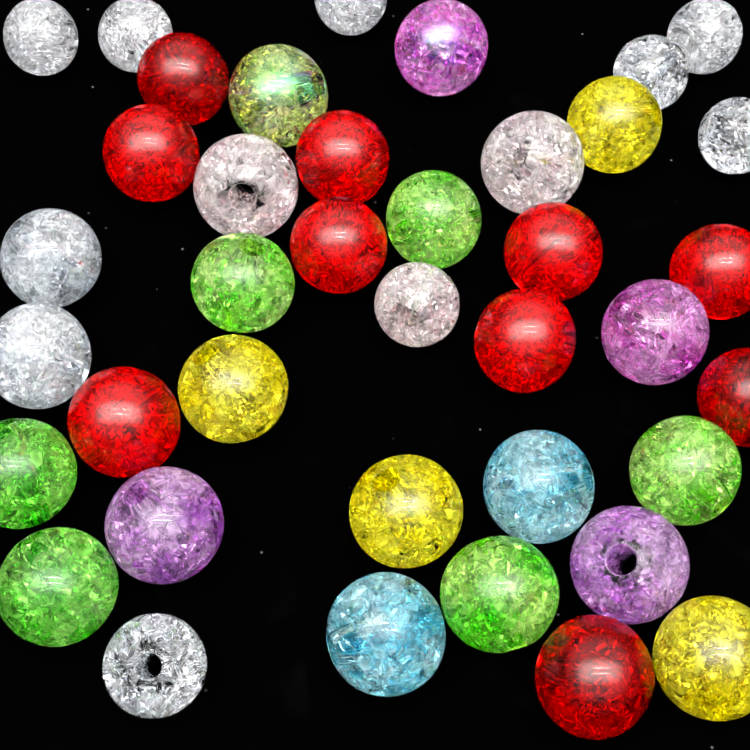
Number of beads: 39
